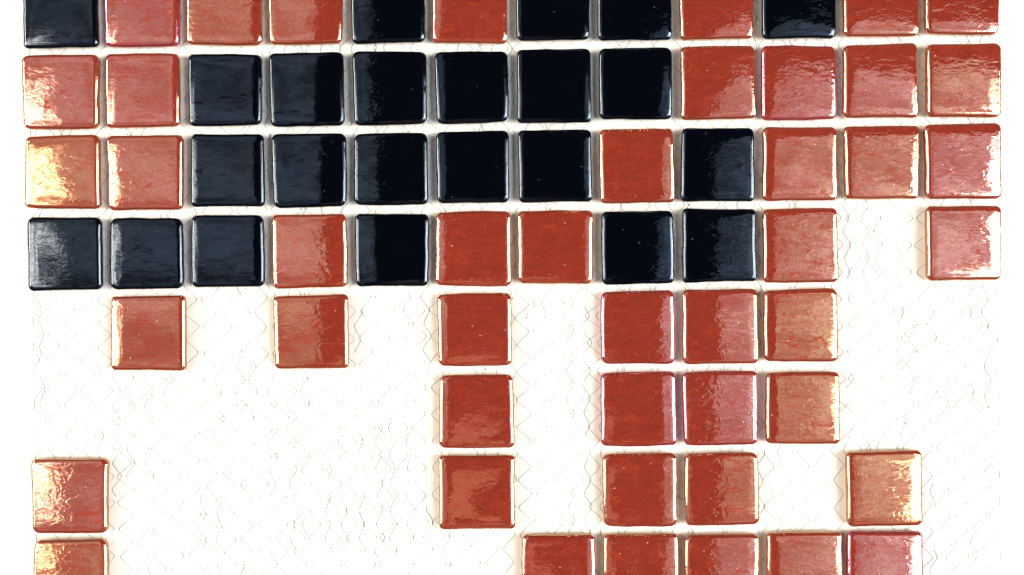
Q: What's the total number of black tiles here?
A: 23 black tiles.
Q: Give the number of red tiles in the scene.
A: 45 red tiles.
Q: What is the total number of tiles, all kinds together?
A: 68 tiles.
